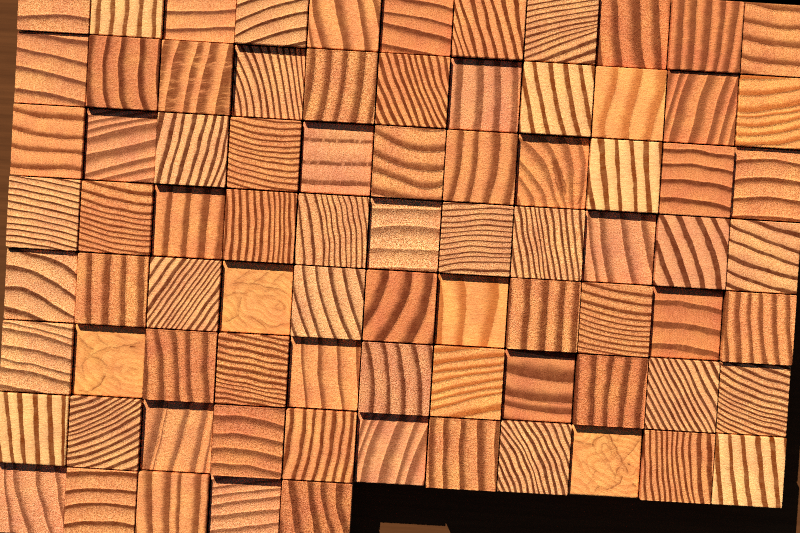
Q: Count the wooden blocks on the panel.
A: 82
